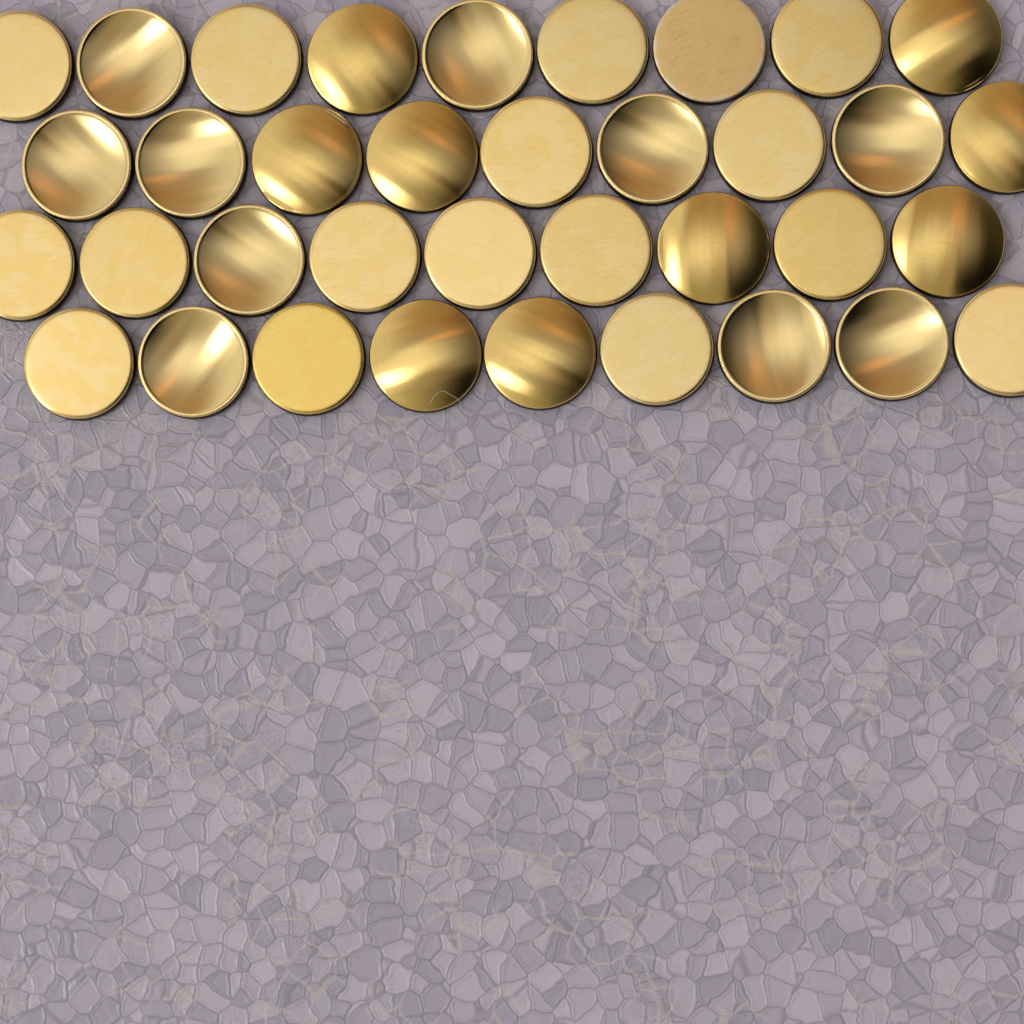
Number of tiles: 36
